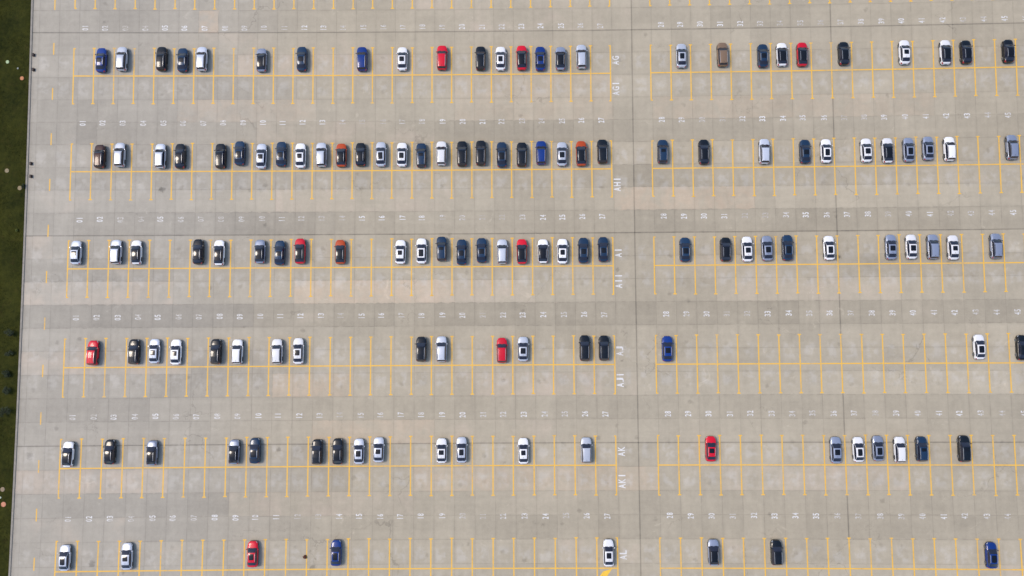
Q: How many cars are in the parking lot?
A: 137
